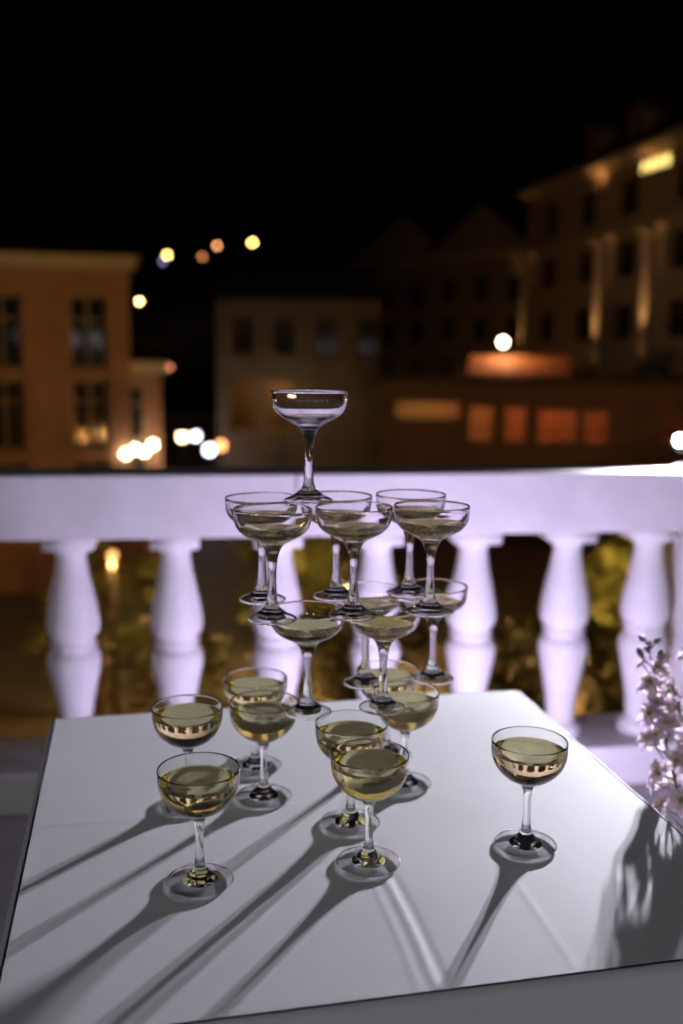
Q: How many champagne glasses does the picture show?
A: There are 20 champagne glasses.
